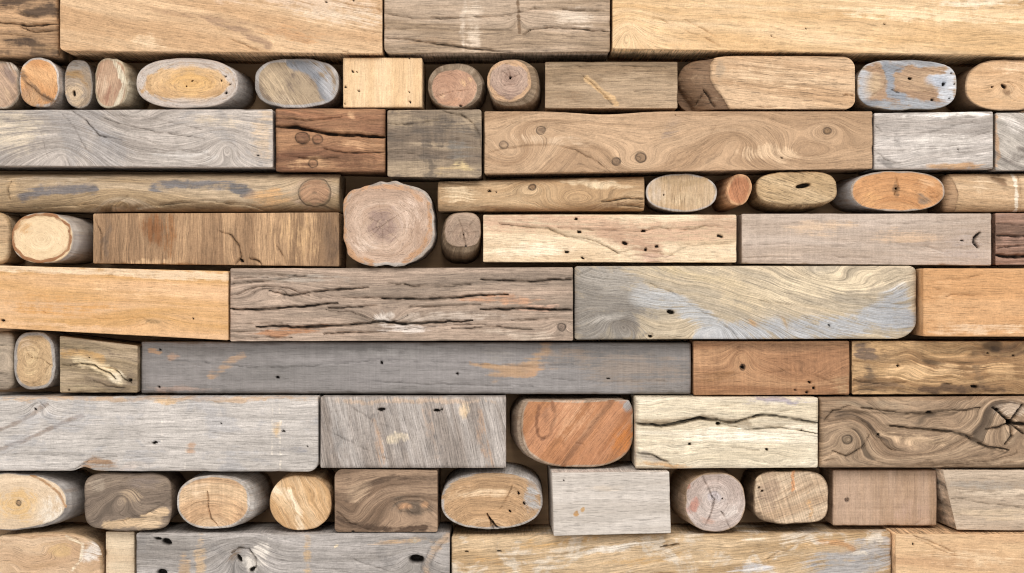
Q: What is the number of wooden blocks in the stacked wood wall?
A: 39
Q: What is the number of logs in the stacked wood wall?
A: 30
